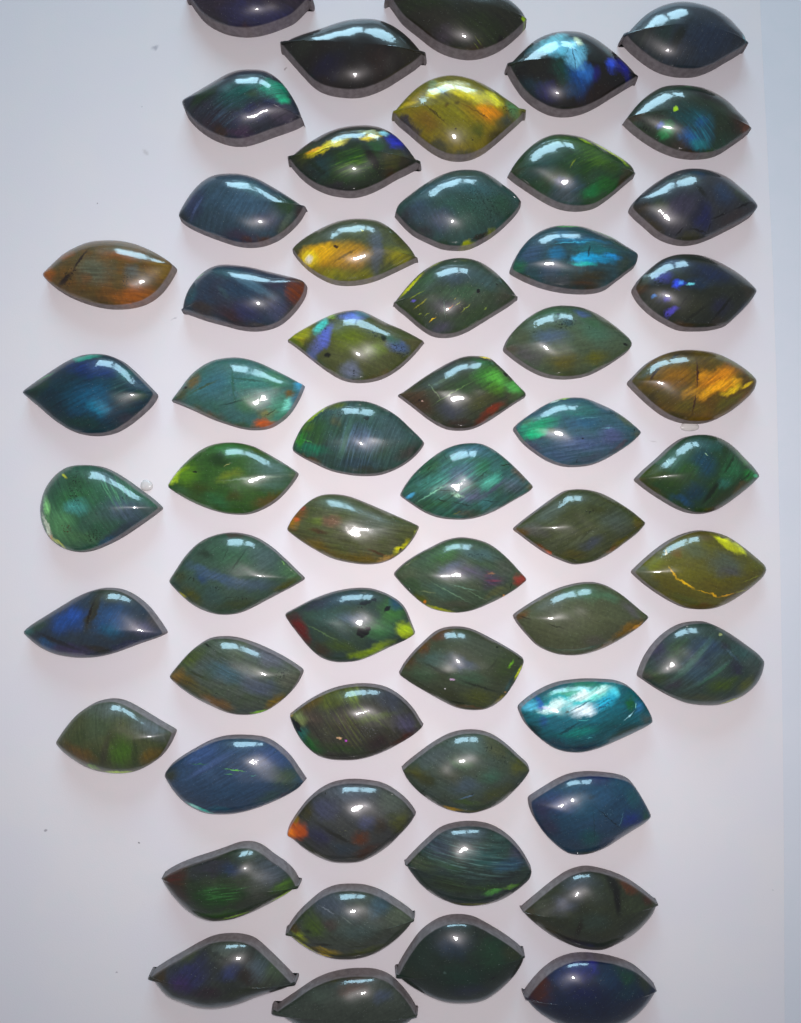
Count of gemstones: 57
